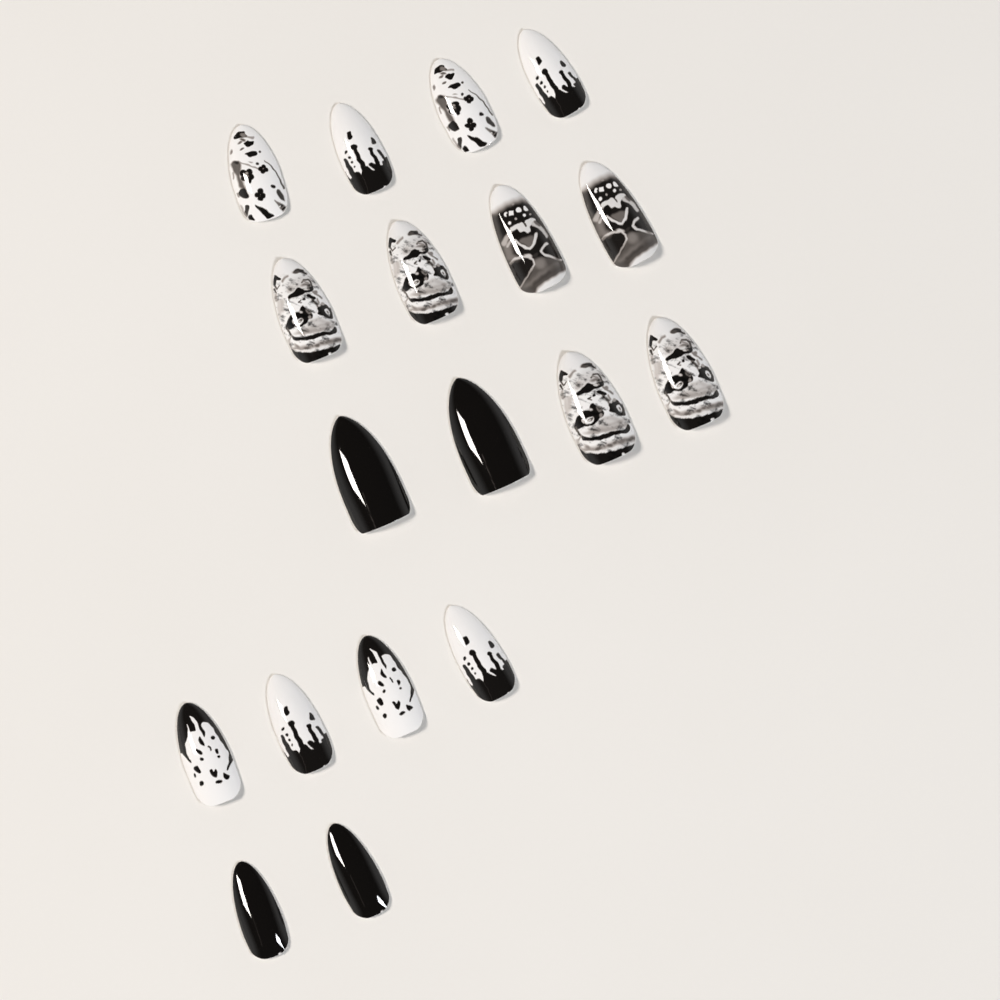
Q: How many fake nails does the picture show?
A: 18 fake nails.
